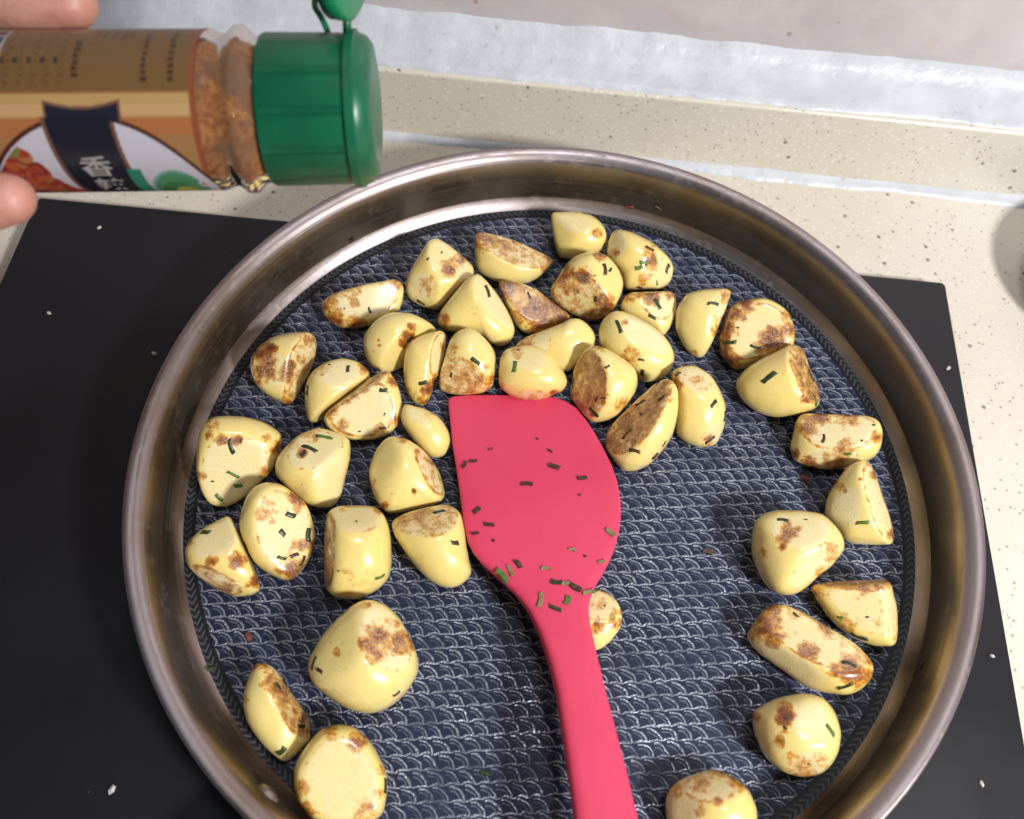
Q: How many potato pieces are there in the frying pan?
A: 43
